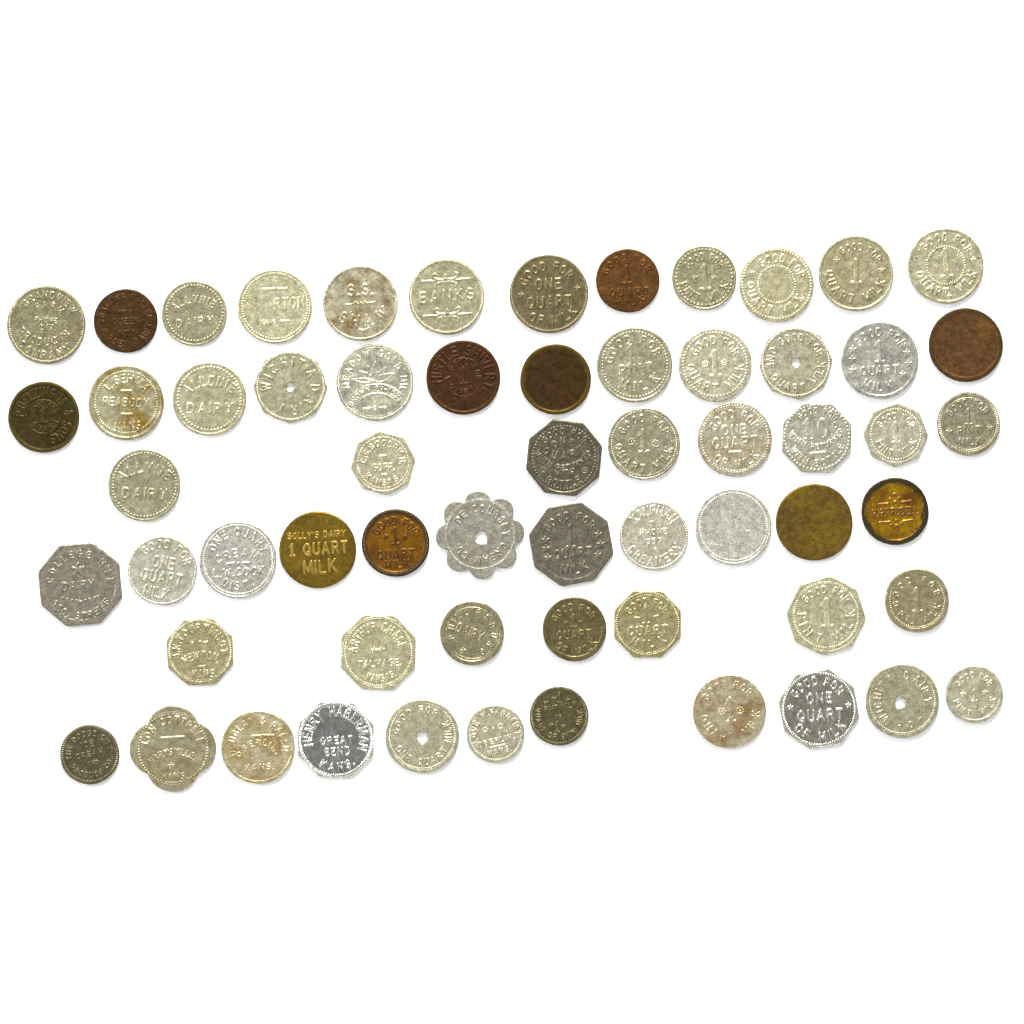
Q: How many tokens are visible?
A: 61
